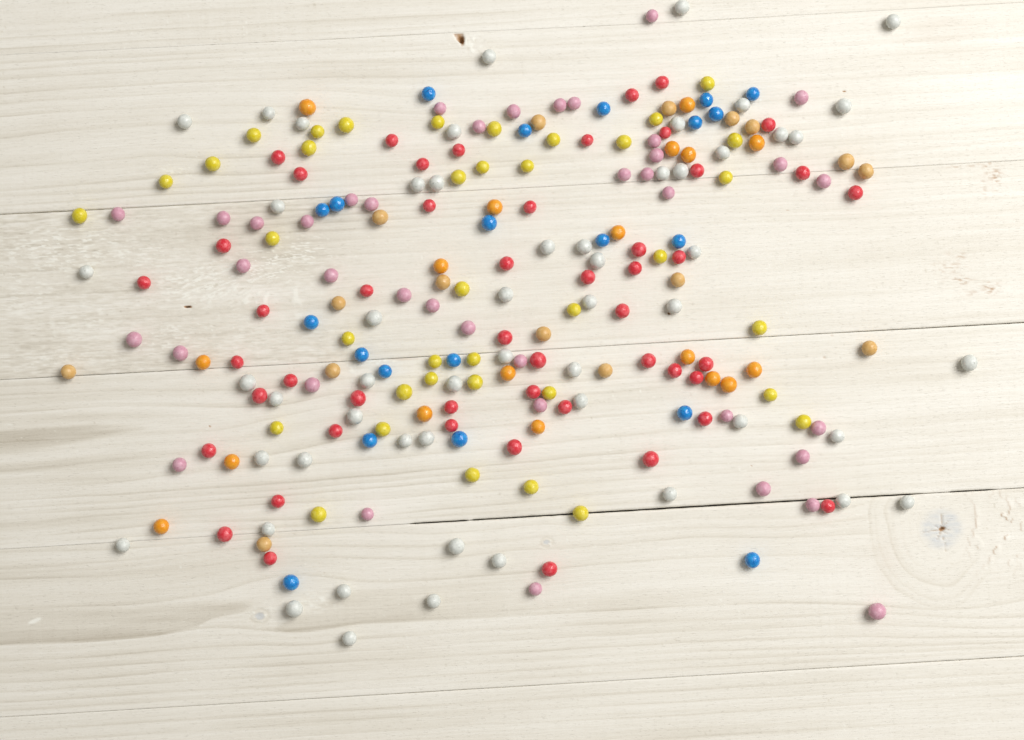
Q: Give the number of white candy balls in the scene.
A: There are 53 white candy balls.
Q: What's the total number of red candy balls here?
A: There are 49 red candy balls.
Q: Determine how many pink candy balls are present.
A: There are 39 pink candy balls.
